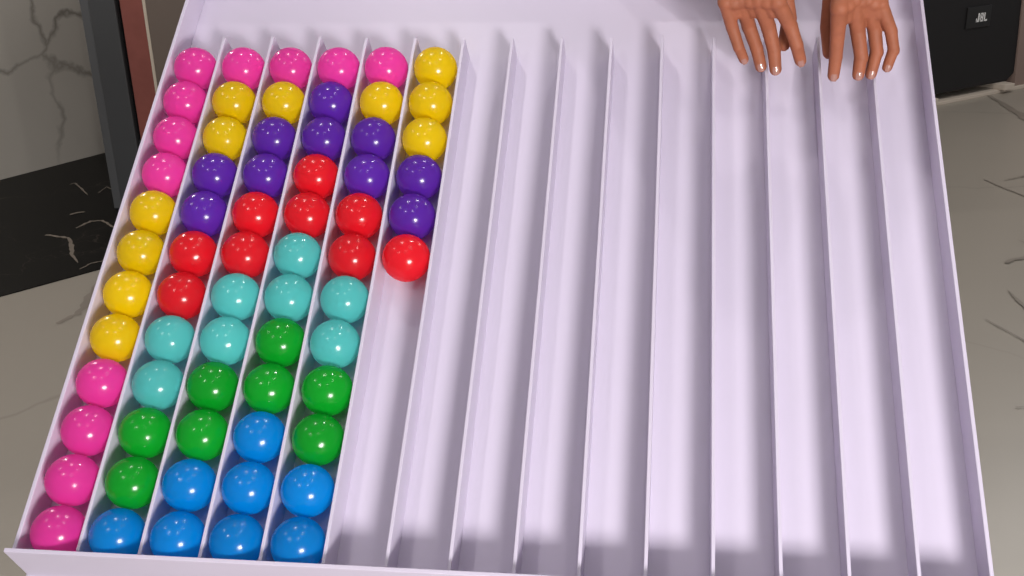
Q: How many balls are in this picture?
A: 66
